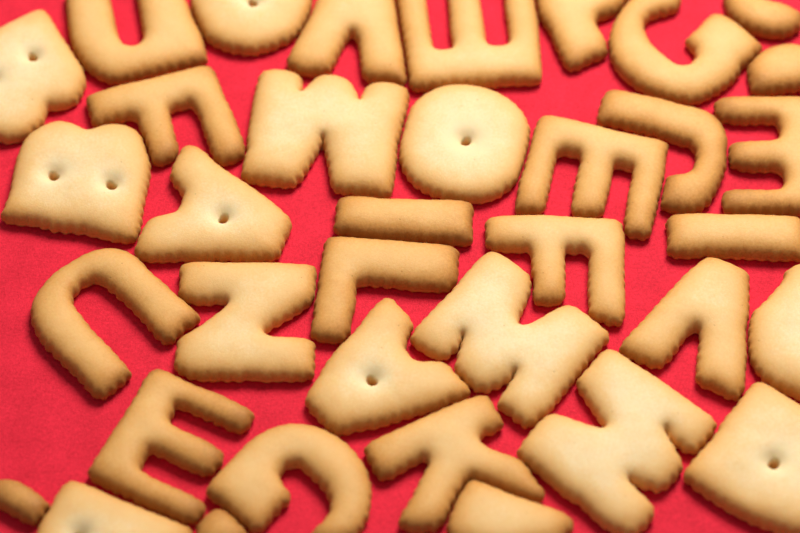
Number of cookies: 36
